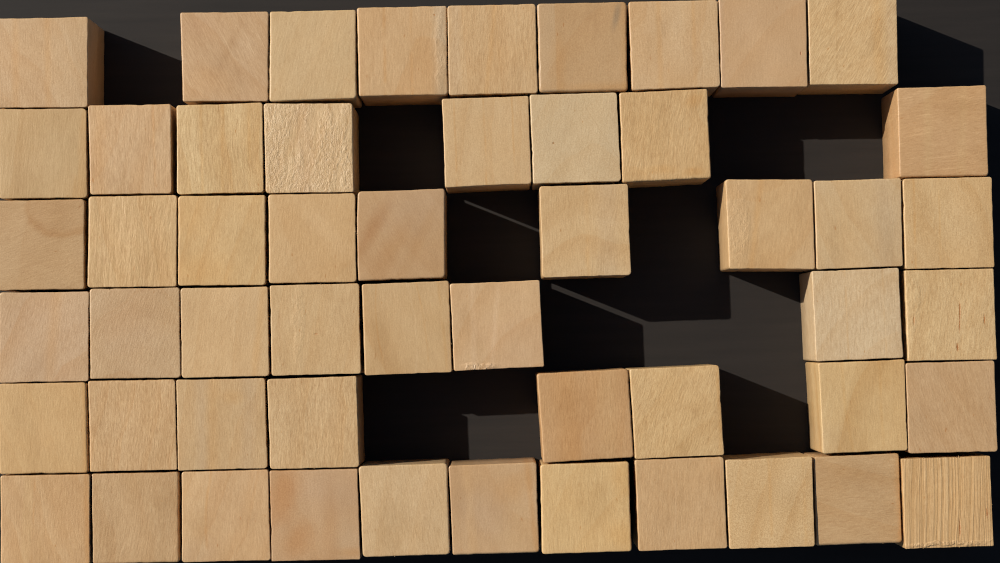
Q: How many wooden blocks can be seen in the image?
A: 53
